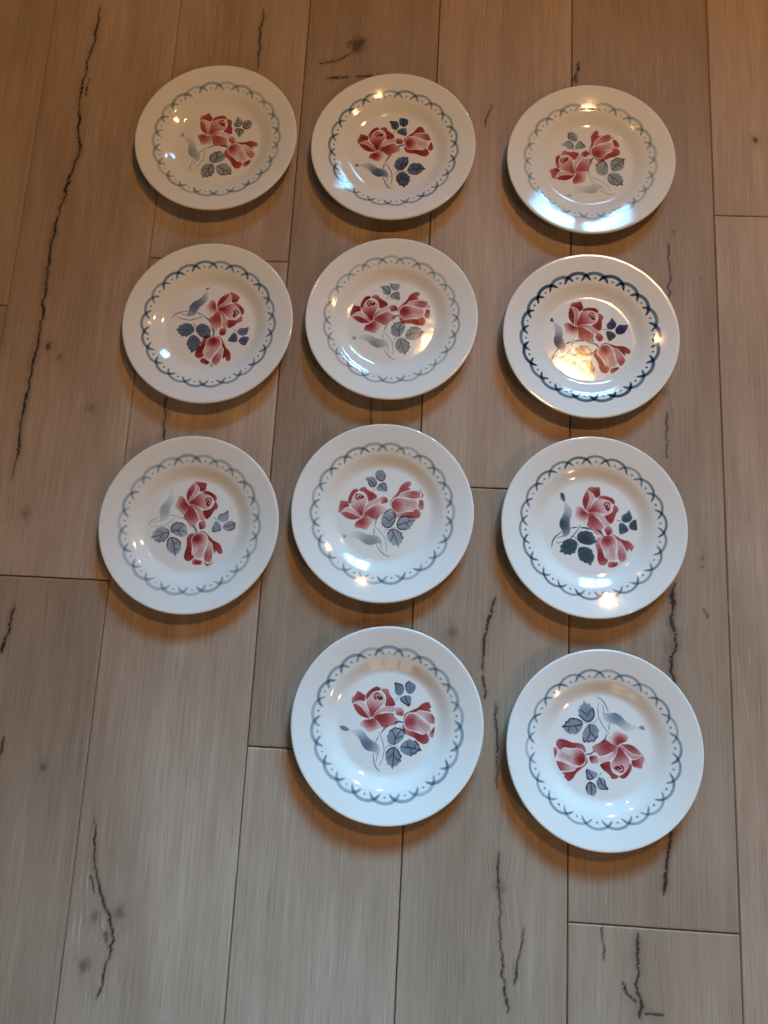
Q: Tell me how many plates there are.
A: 11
